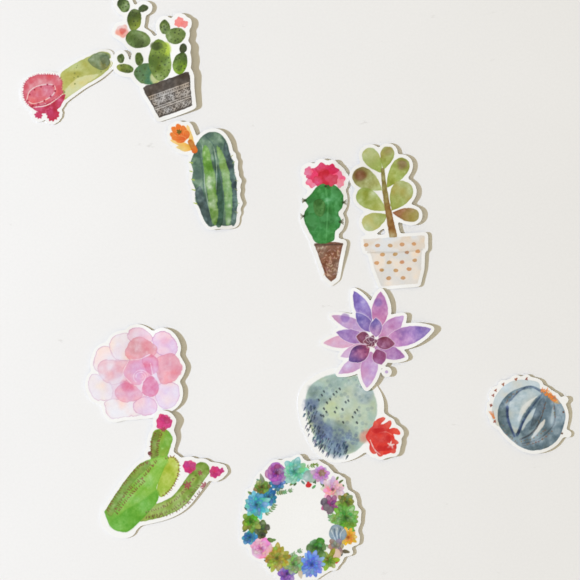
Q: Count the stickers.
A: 11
